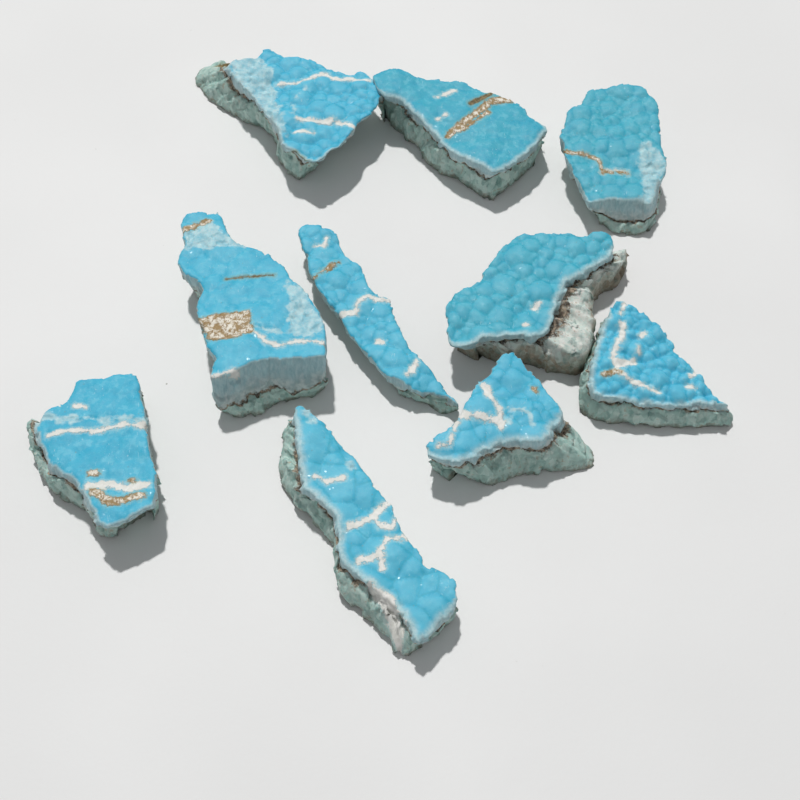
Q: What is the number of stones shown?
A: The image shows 10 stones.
